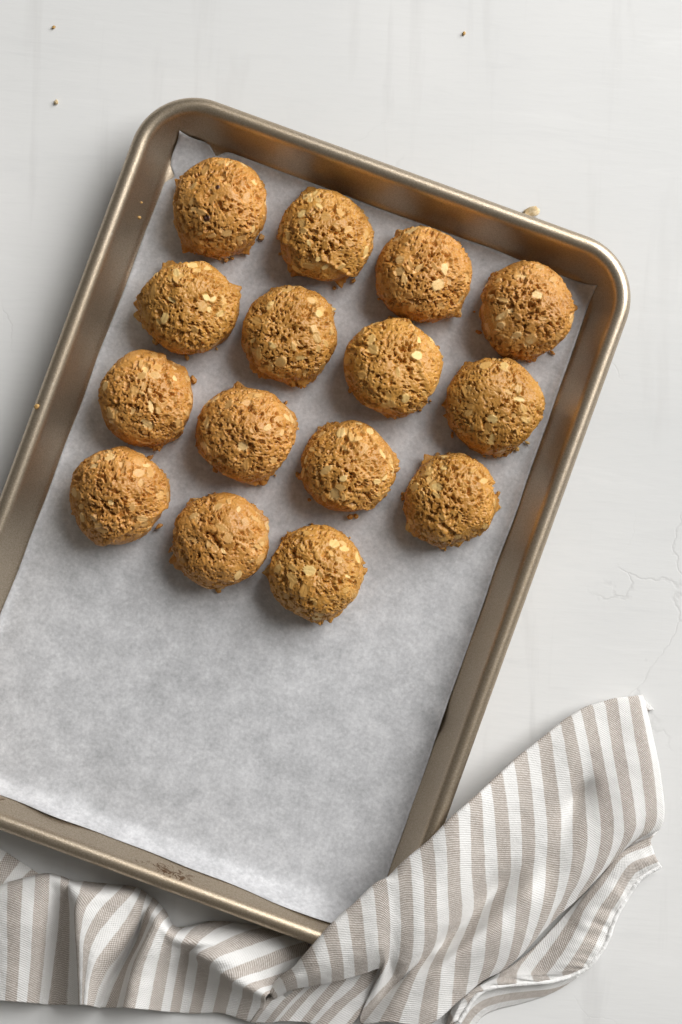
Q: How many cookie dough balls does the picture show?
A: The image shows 15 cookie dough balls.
